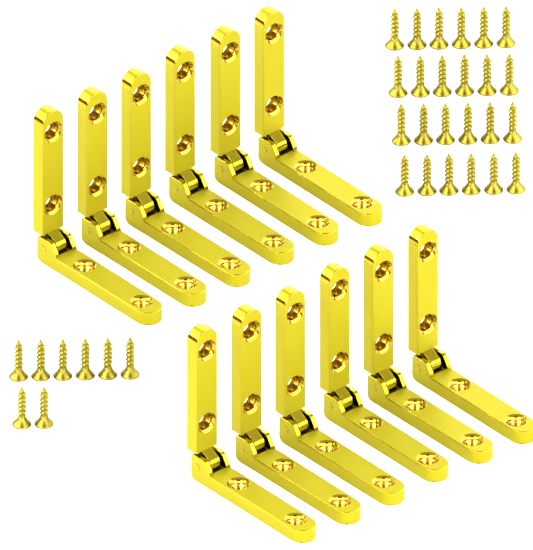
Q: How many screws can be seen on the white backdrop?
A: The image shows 32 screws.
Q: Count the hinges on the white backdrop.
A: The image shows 12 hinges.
